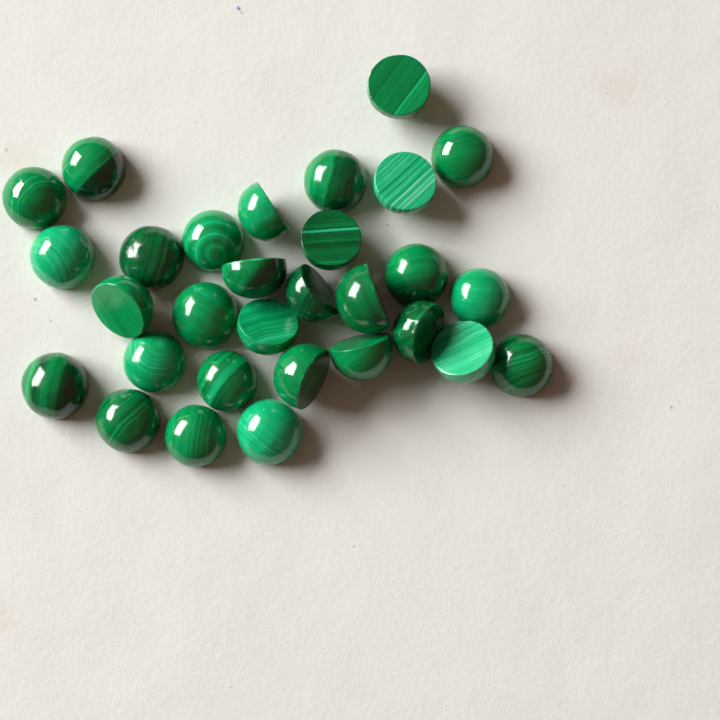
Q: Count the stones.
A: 30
